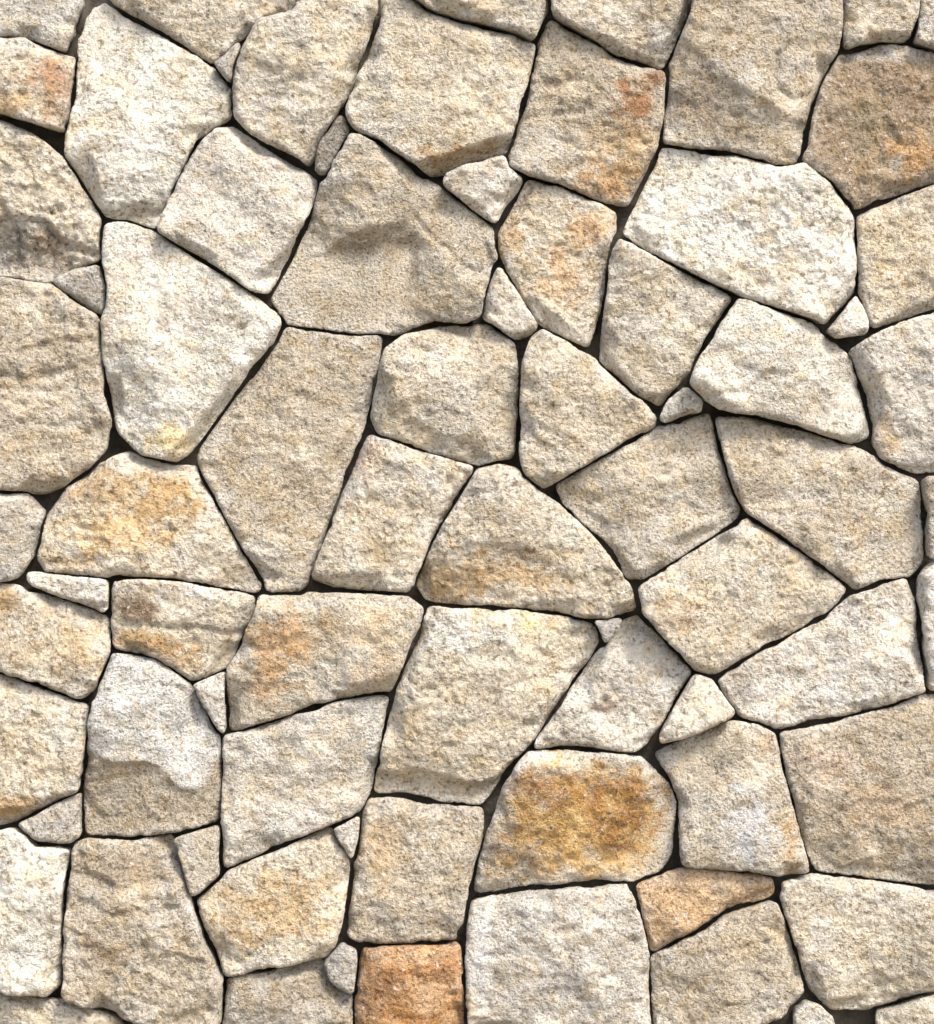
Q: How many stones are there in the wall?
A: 76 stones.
